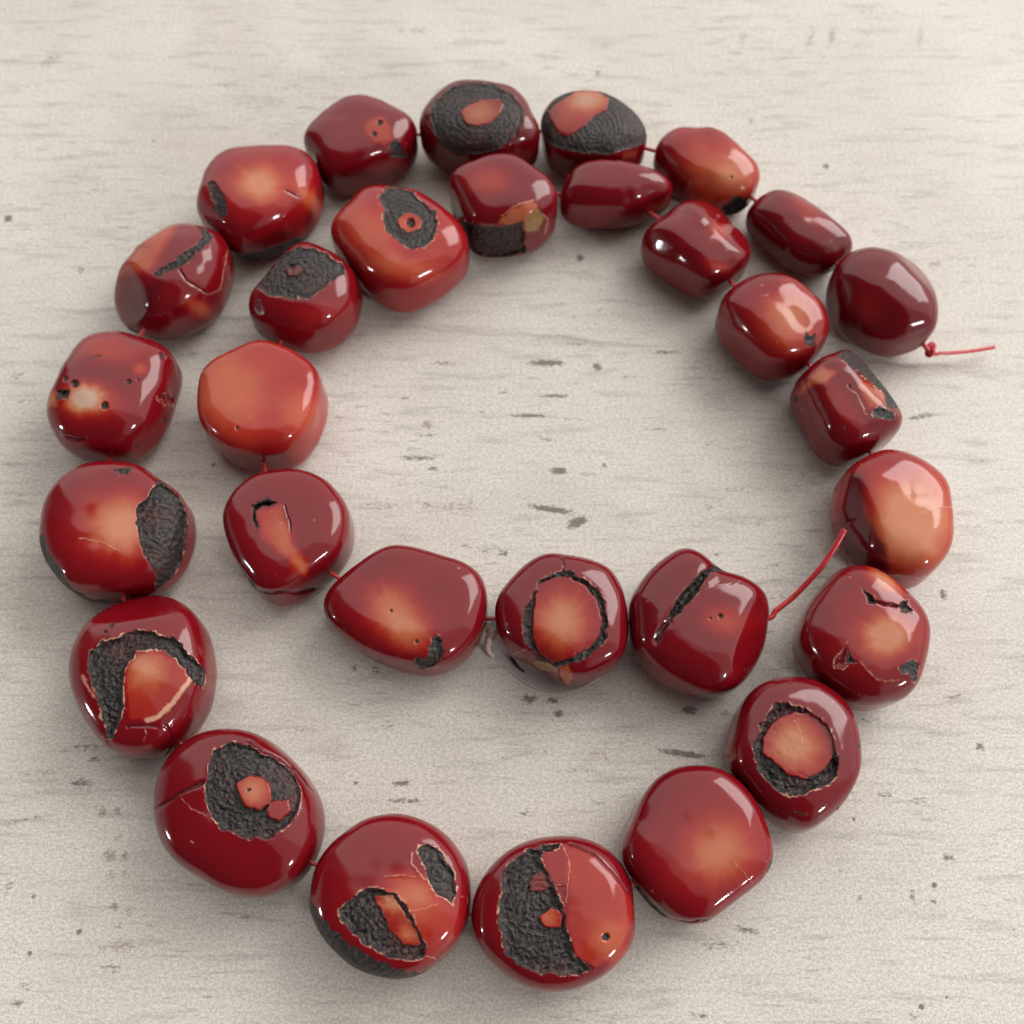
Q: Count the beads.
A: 30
